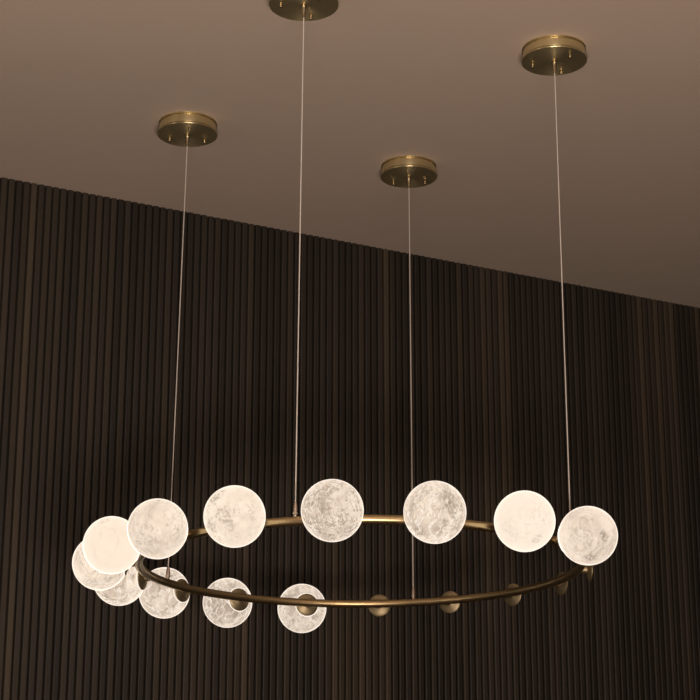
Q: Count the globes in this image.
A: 12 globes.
